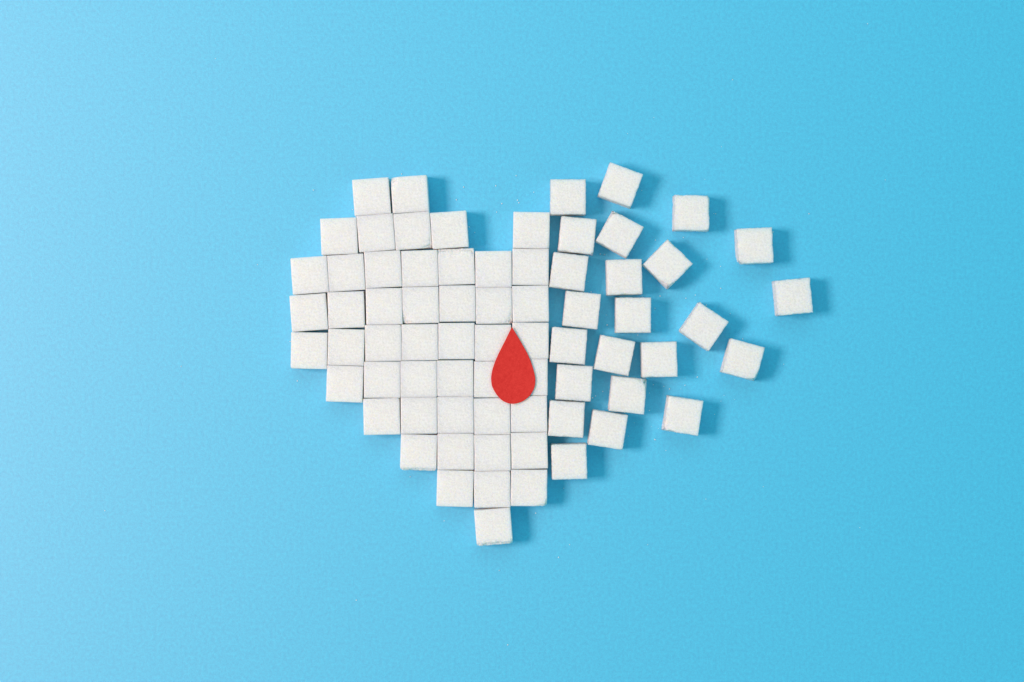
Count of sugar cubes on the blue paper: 70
